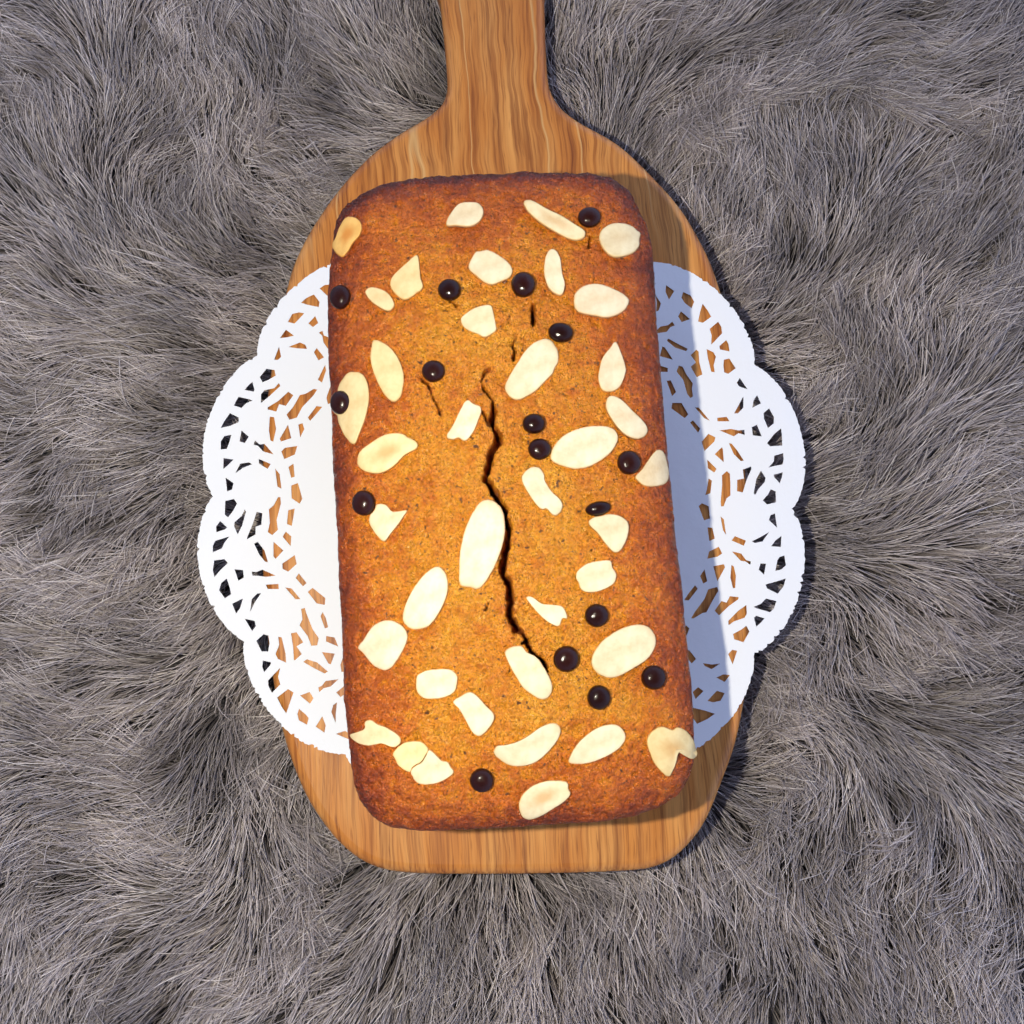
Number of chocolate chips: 17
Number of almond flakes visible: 38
